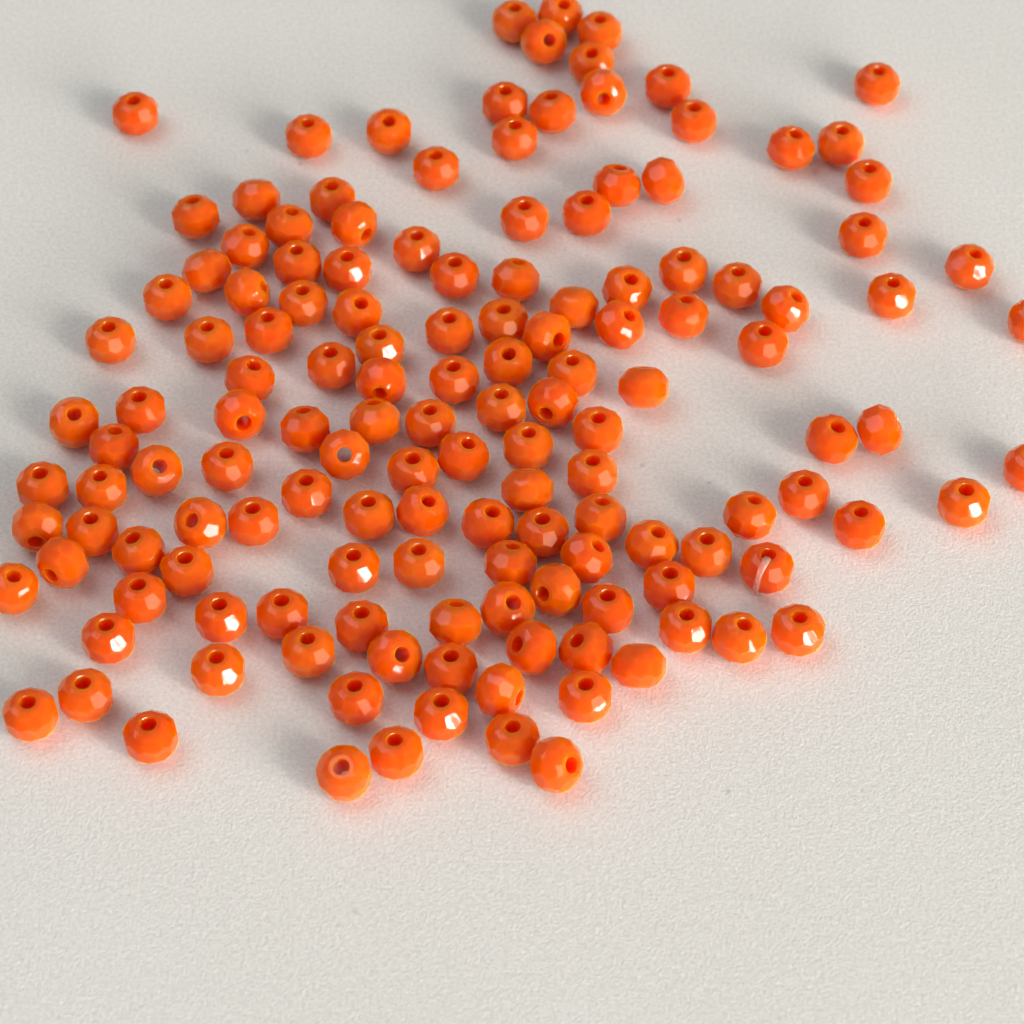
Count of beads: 144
